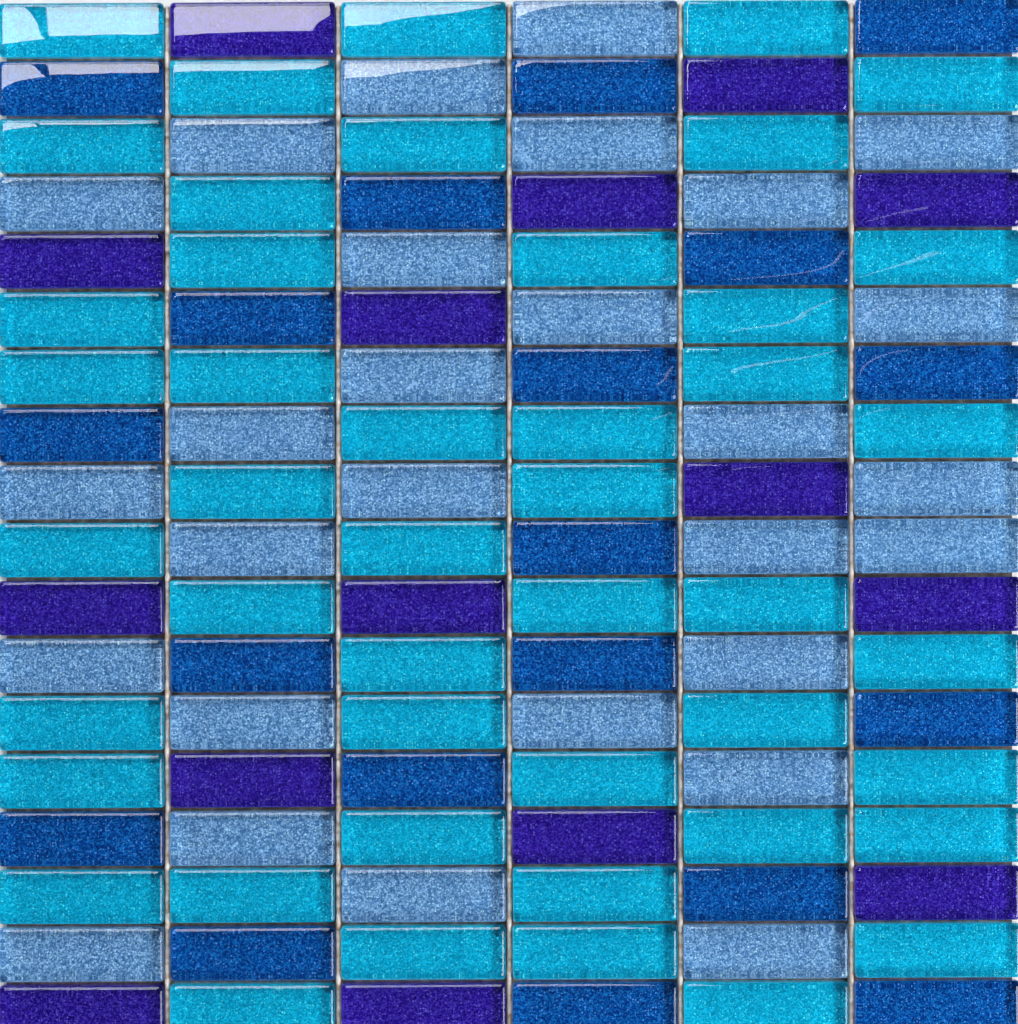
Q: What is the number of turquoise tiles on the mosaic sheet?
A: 46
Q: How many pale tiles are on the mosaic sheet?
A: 28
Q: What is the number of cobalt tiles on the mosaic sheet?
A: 19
